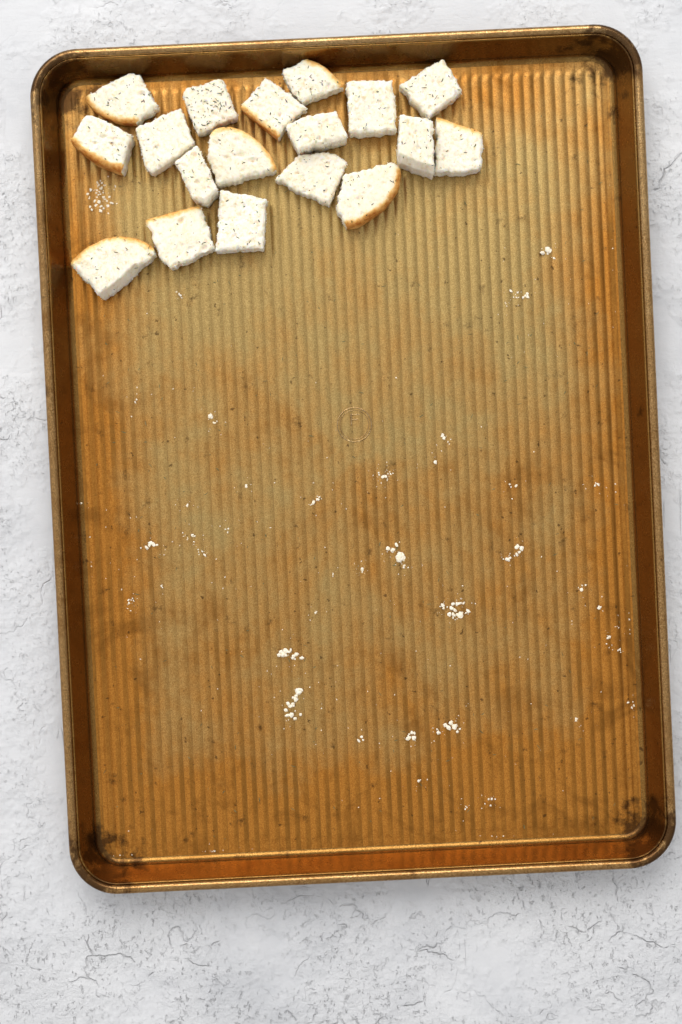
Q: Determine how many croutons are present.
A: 18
